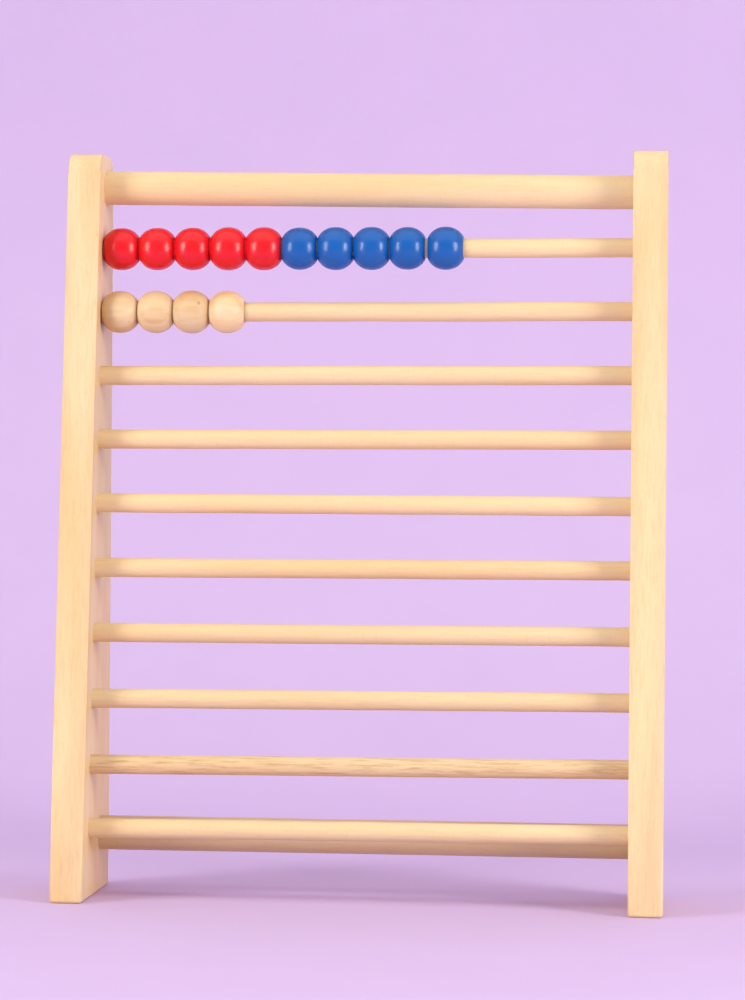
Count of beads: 14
